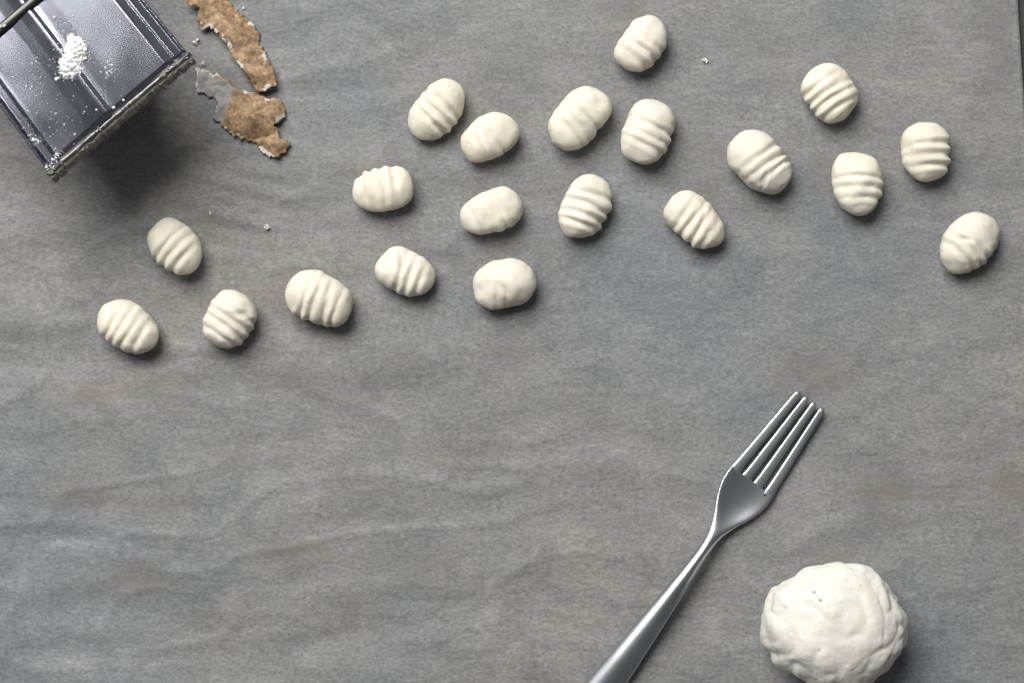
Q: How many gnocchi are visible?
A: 20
